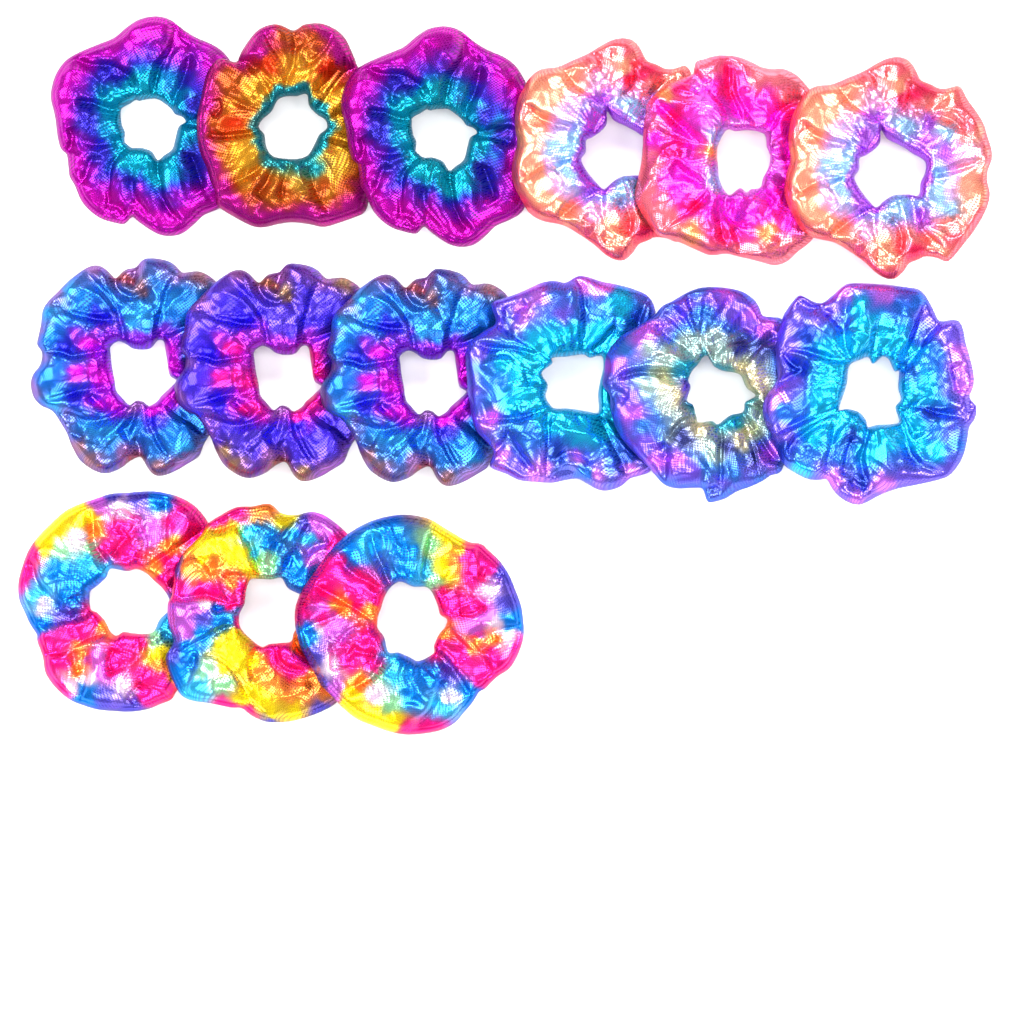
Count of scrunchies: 15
